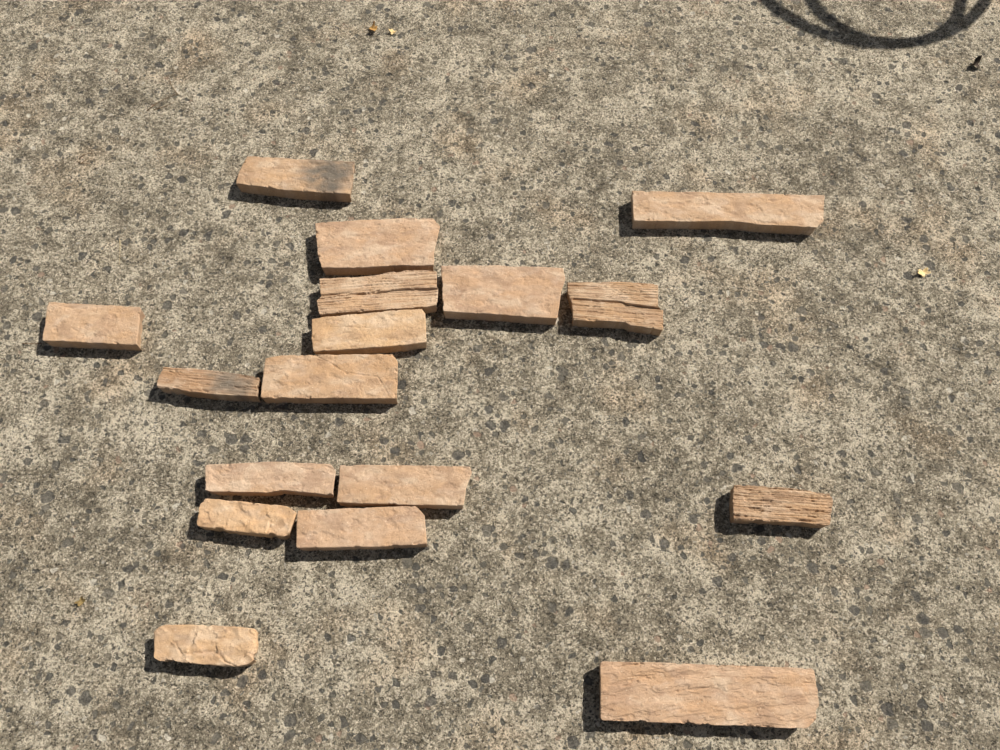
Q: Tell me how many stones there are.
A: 17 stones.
